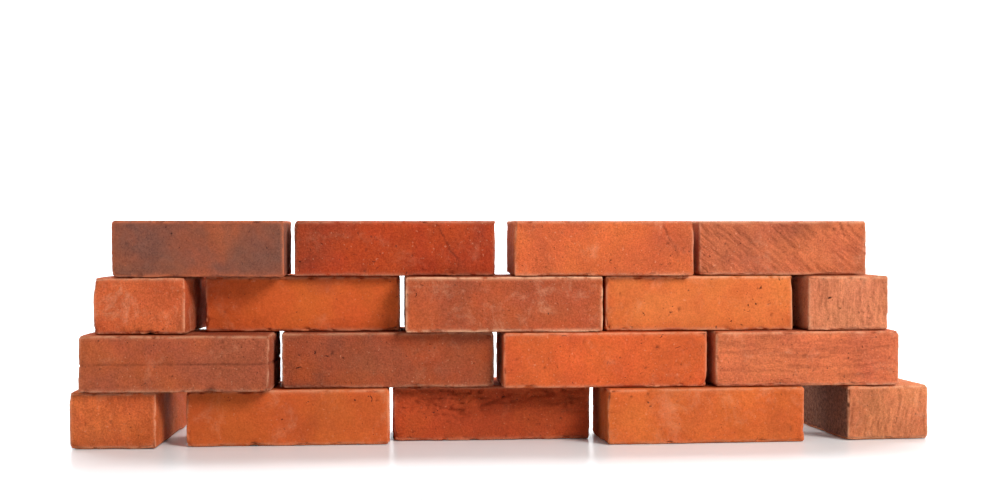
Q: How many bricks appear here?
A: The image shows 18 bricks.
